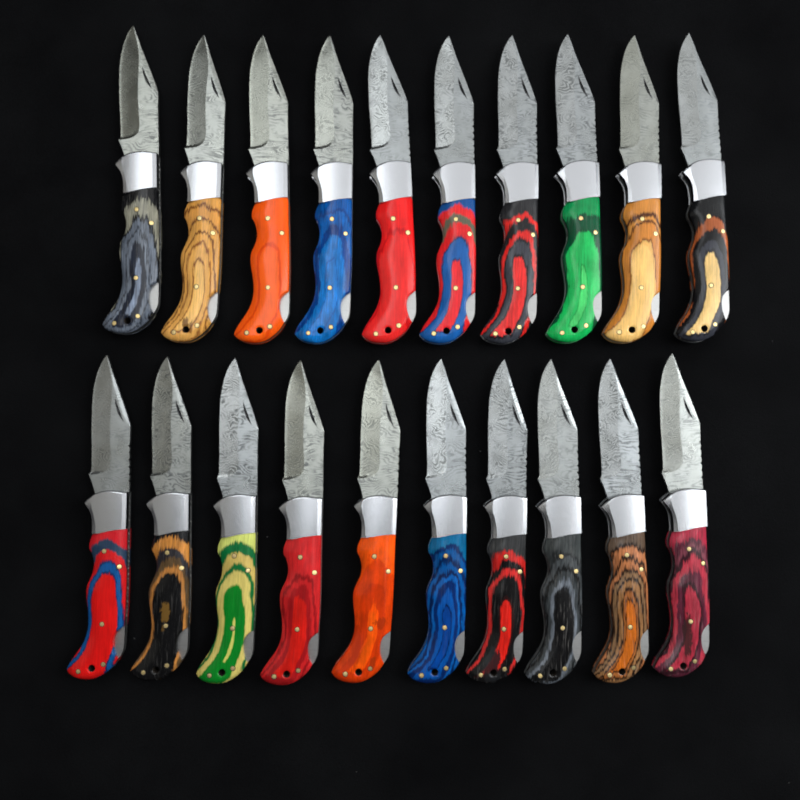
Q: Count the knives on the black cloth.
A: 20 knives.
